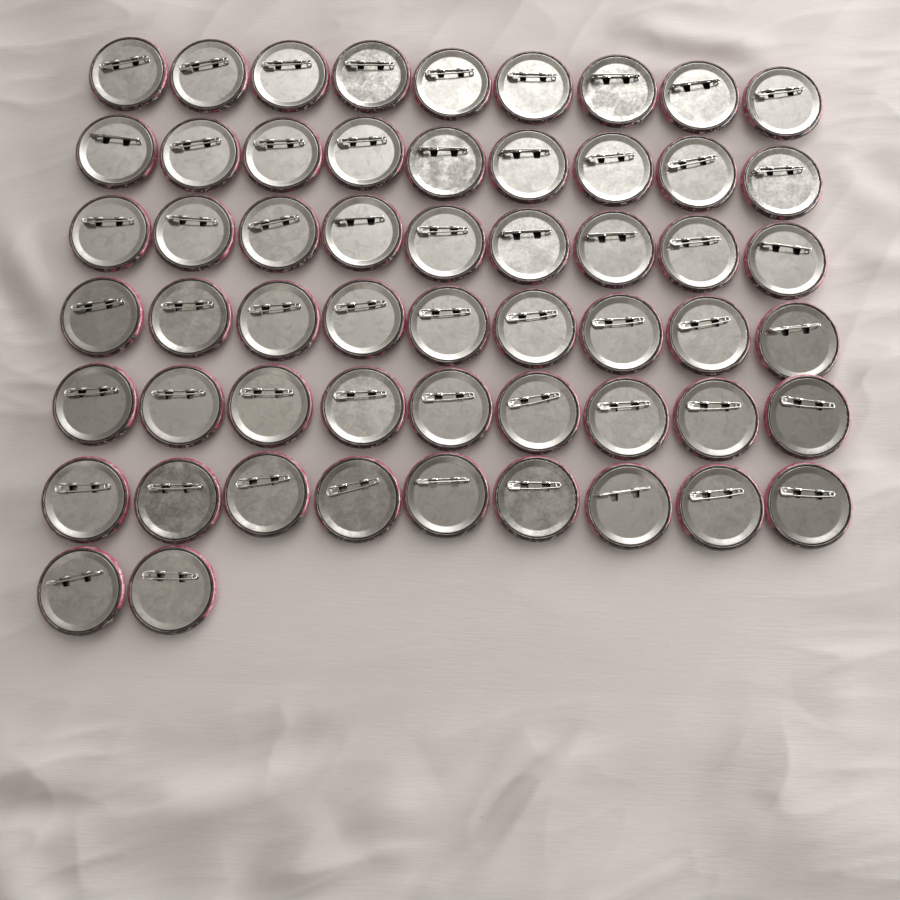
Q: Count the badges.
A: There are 56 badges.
